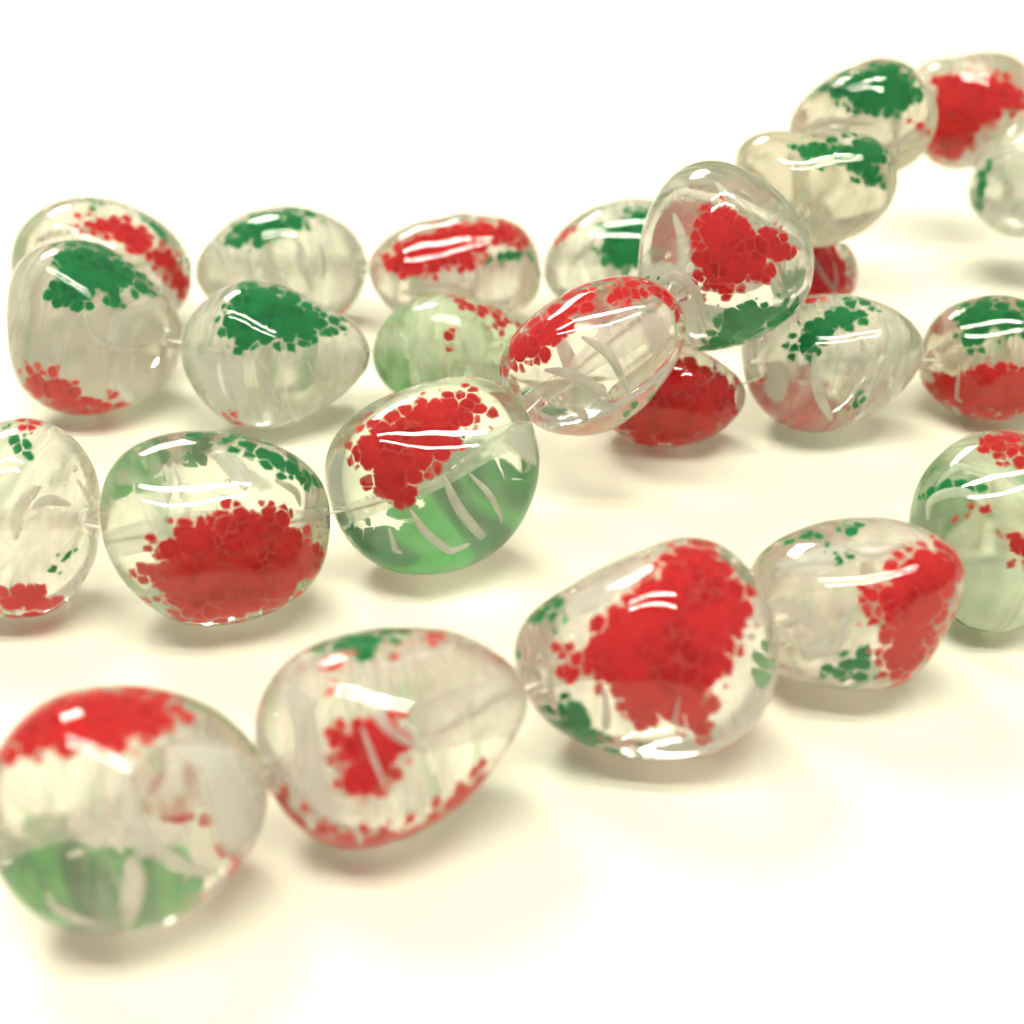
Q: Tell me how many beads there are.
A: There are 25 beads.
